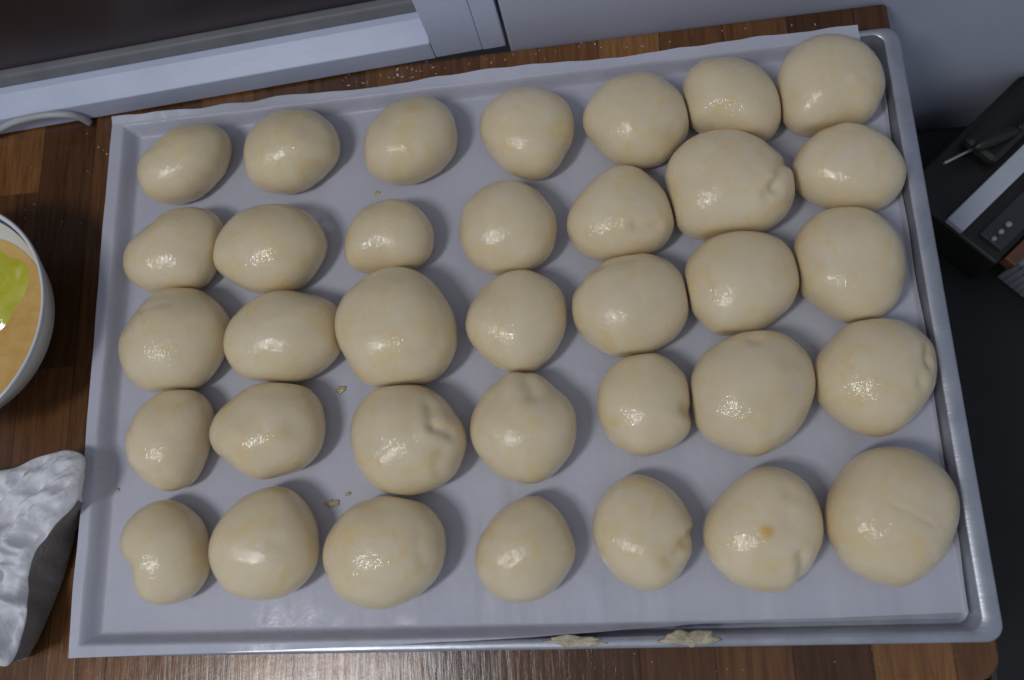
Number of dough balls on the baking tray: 35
